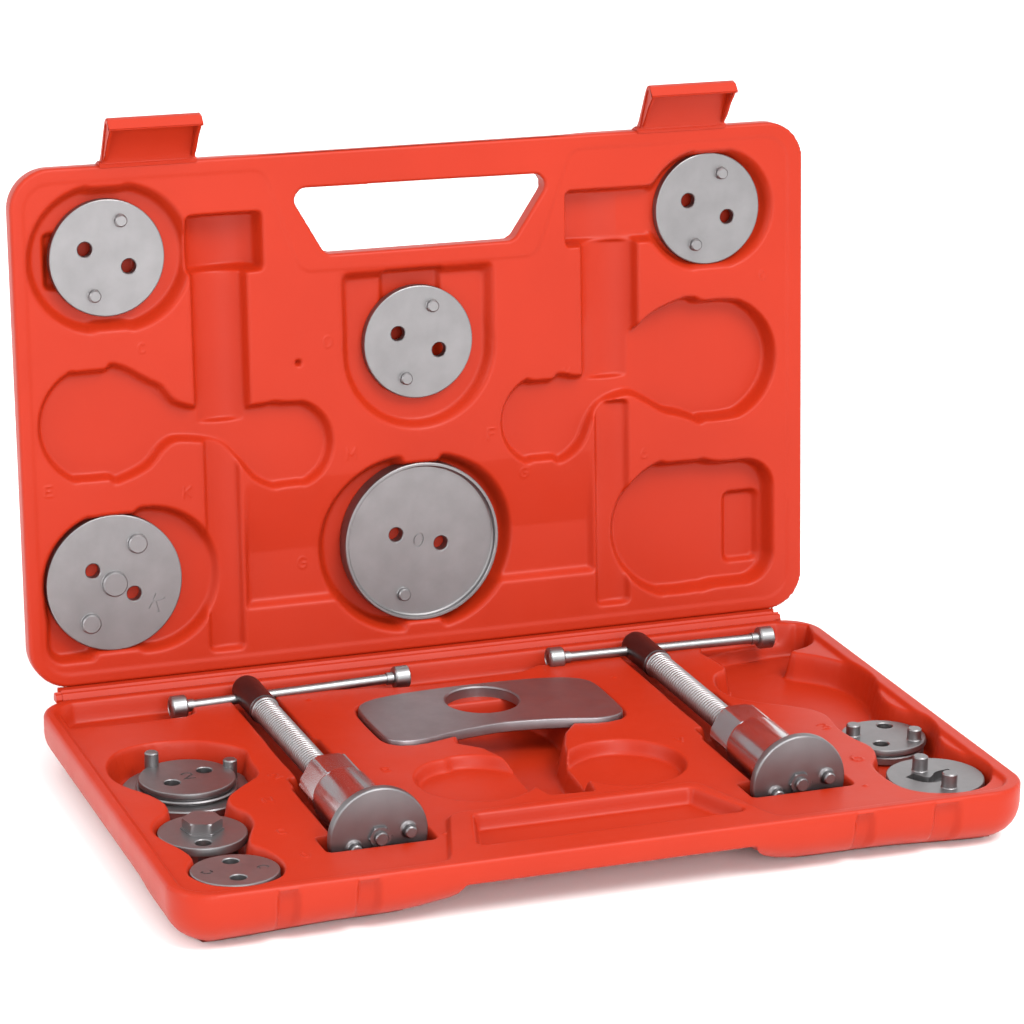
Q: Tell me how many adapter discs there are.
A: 10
